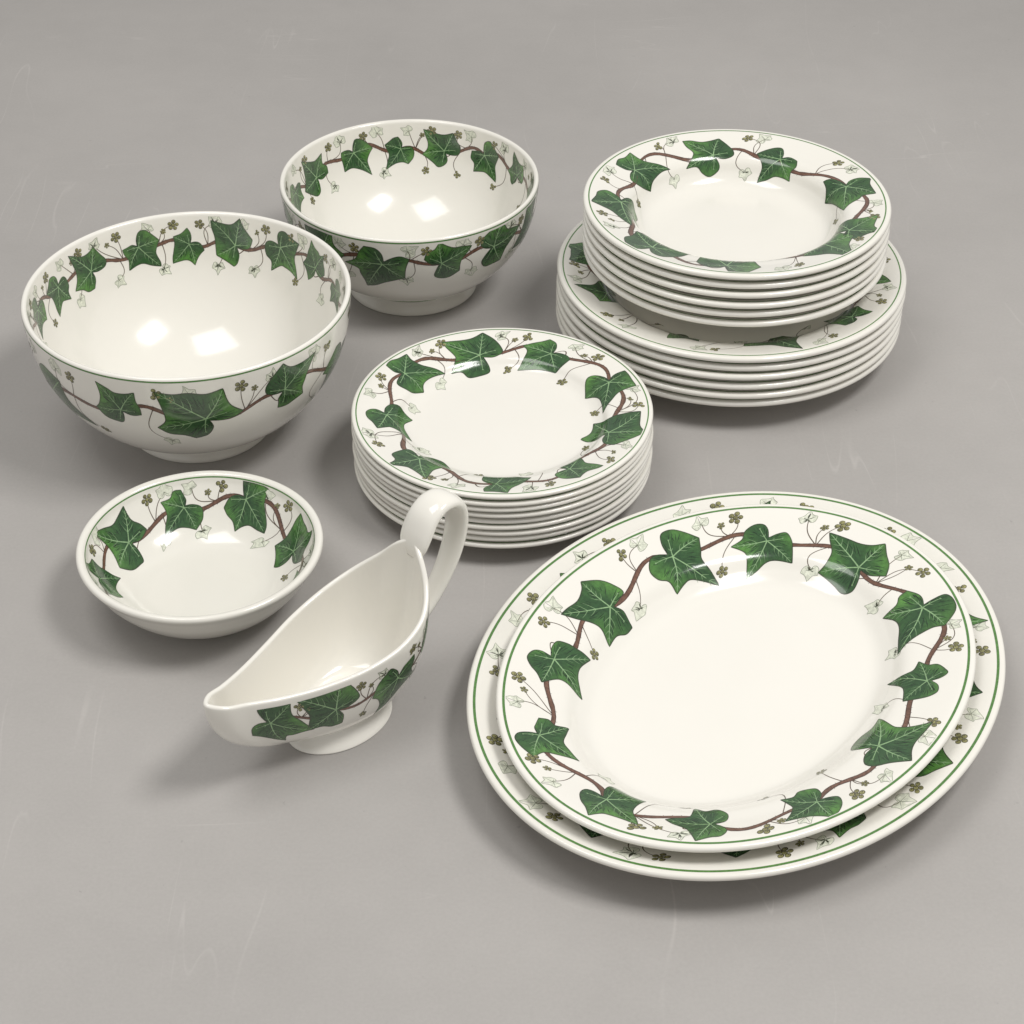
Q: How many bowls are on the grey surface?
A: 3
